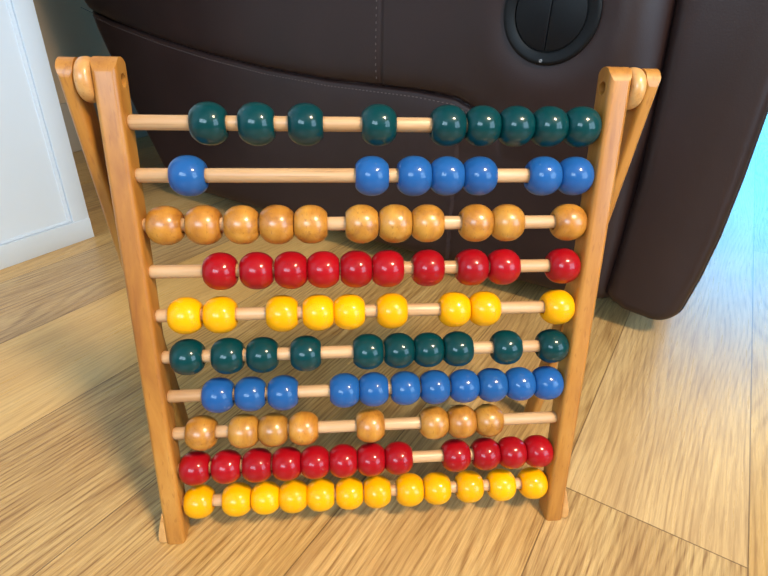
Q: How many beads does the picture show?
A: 99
